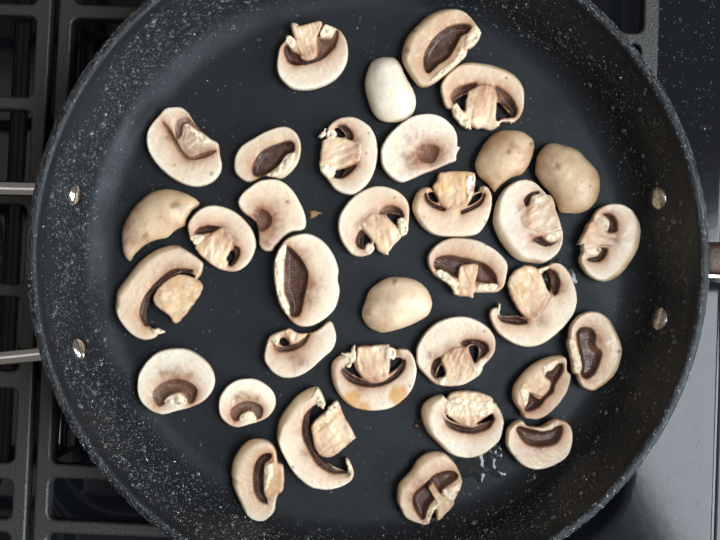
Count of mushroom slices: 34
